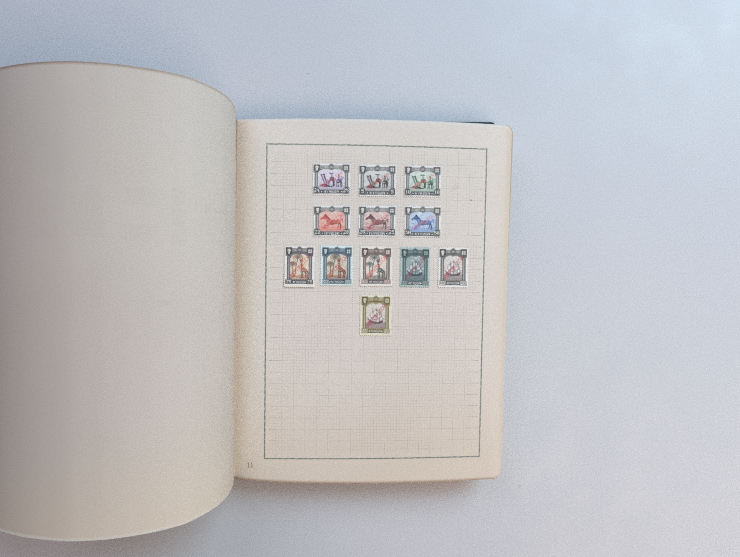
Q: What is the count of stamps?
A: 12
